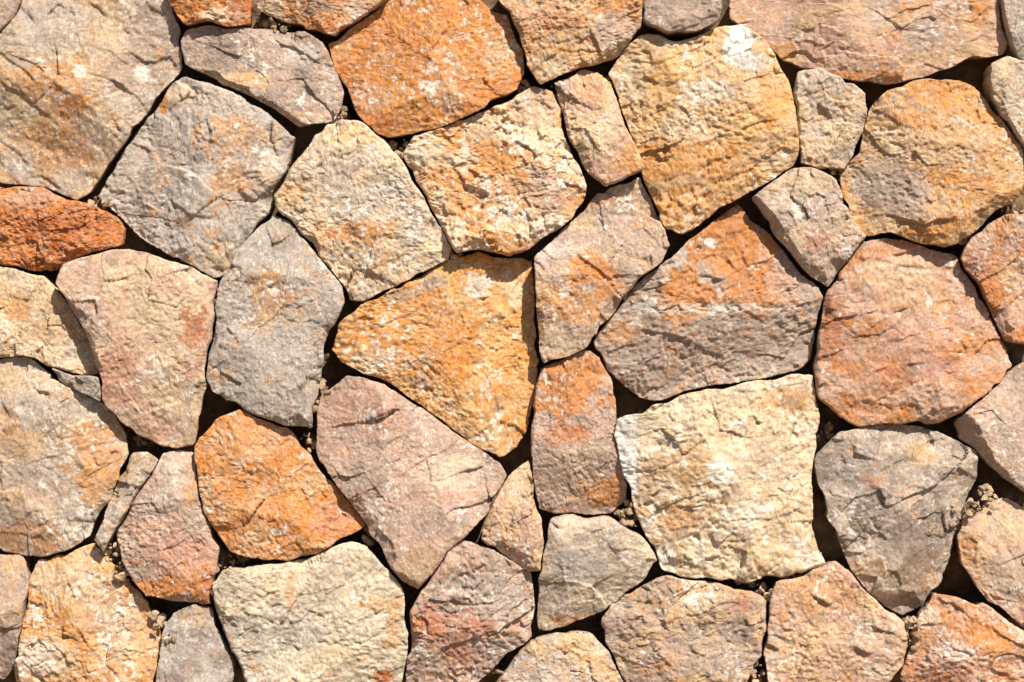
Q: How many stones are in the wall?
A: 50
